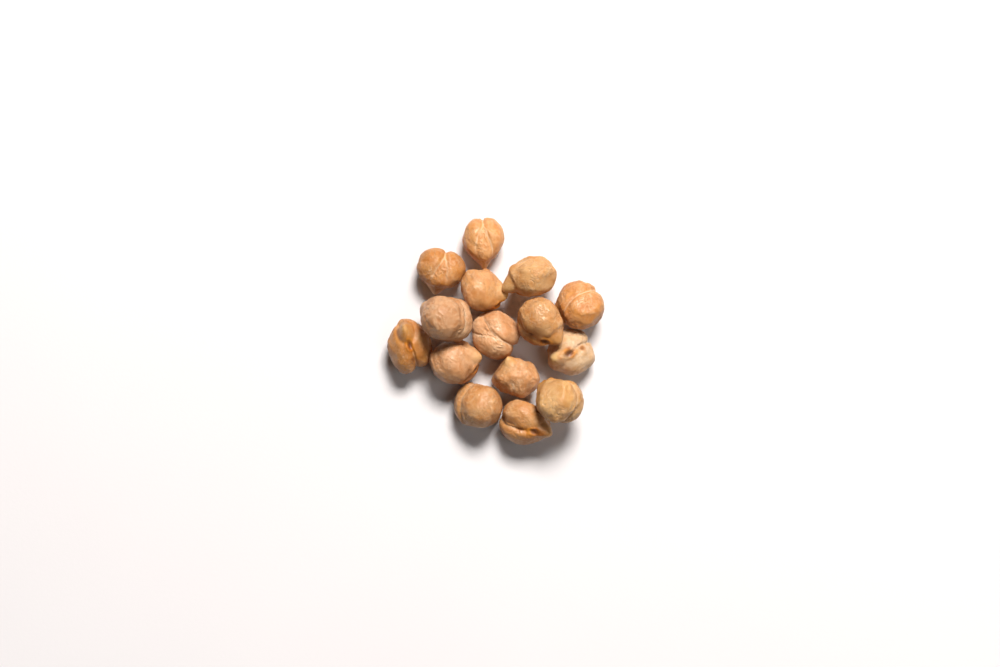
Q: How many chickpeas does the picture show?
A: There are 15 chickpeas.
